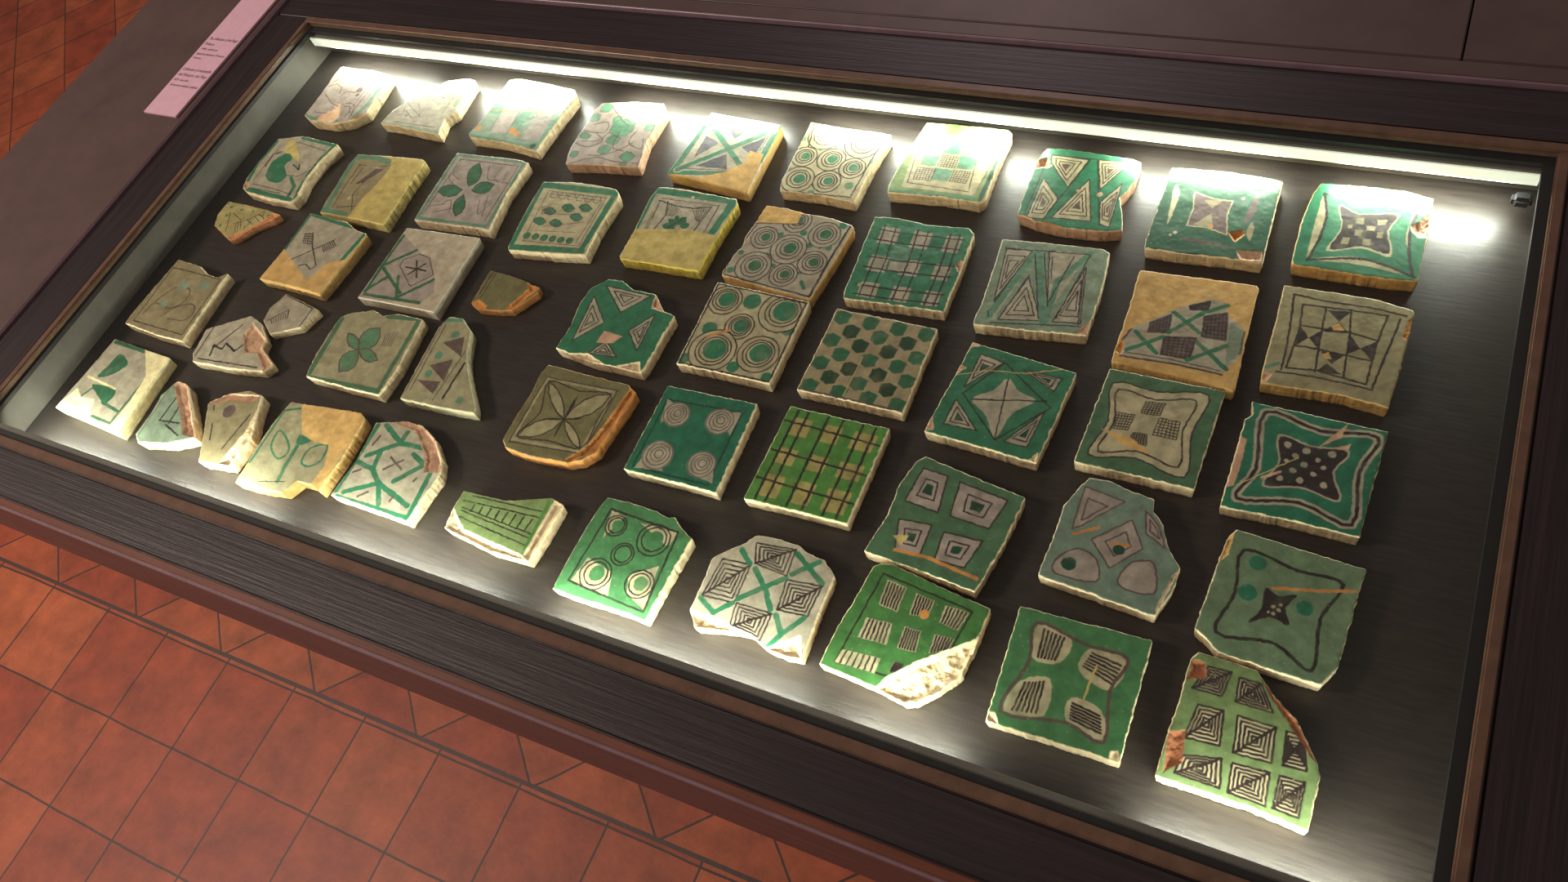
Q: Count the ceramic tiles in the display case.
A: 52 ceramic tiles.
